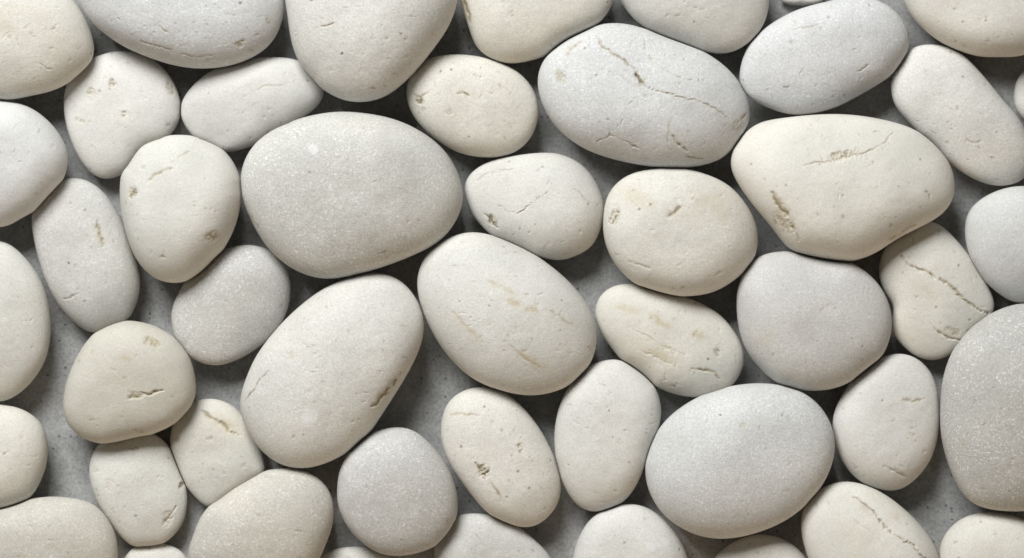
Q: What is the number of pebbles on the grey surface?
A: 48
